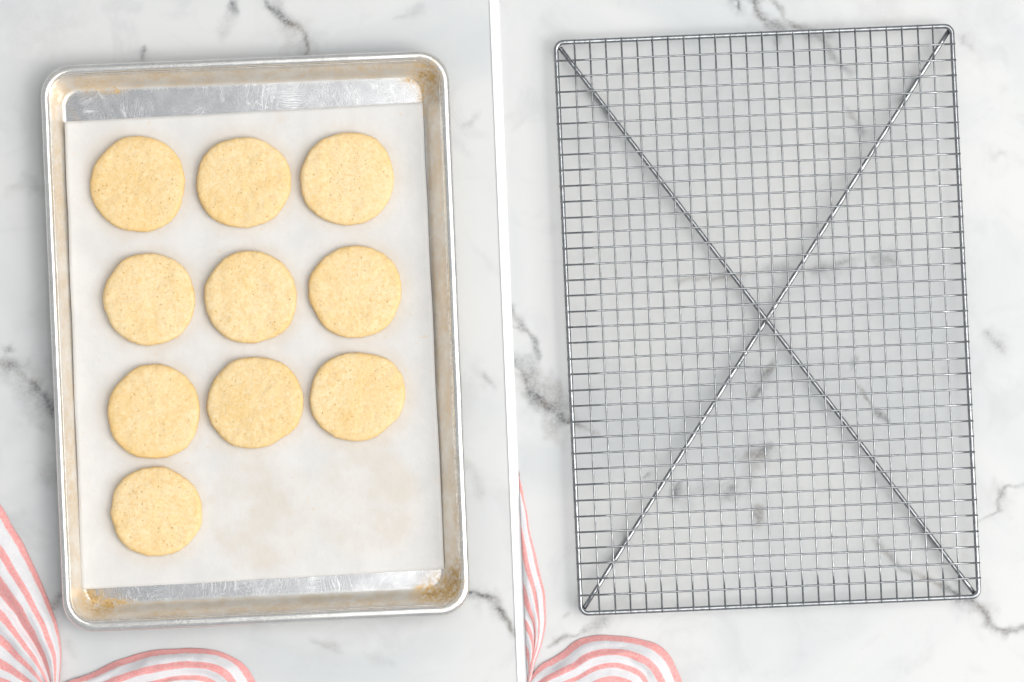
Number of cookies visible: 10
